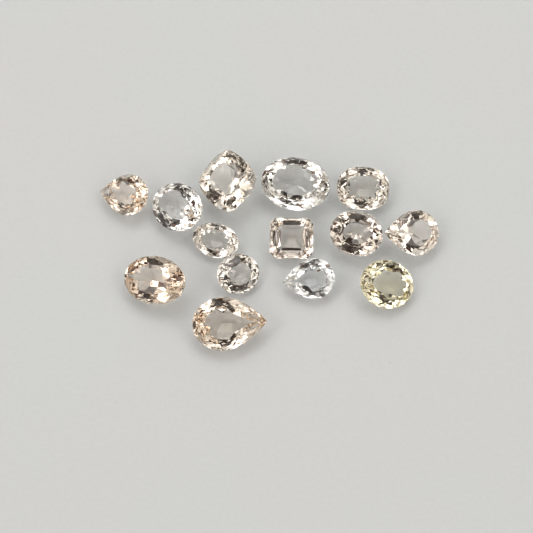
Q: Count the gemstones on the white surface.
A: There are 14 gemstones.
